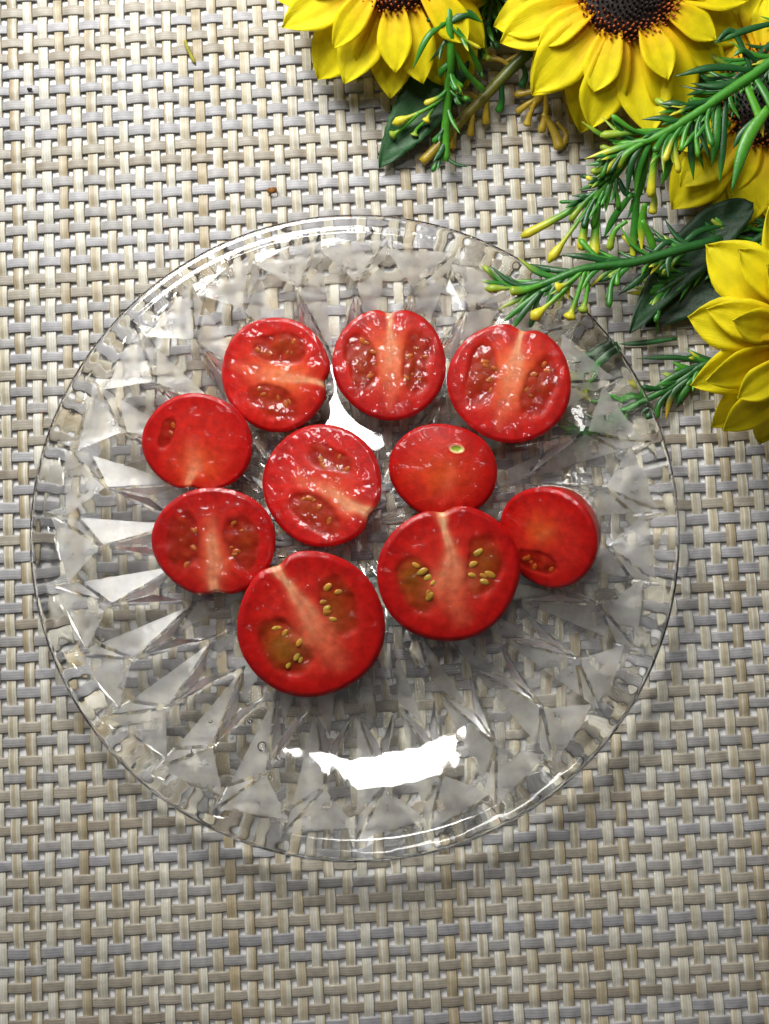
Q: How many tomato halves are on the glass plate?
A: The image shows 10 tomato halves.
